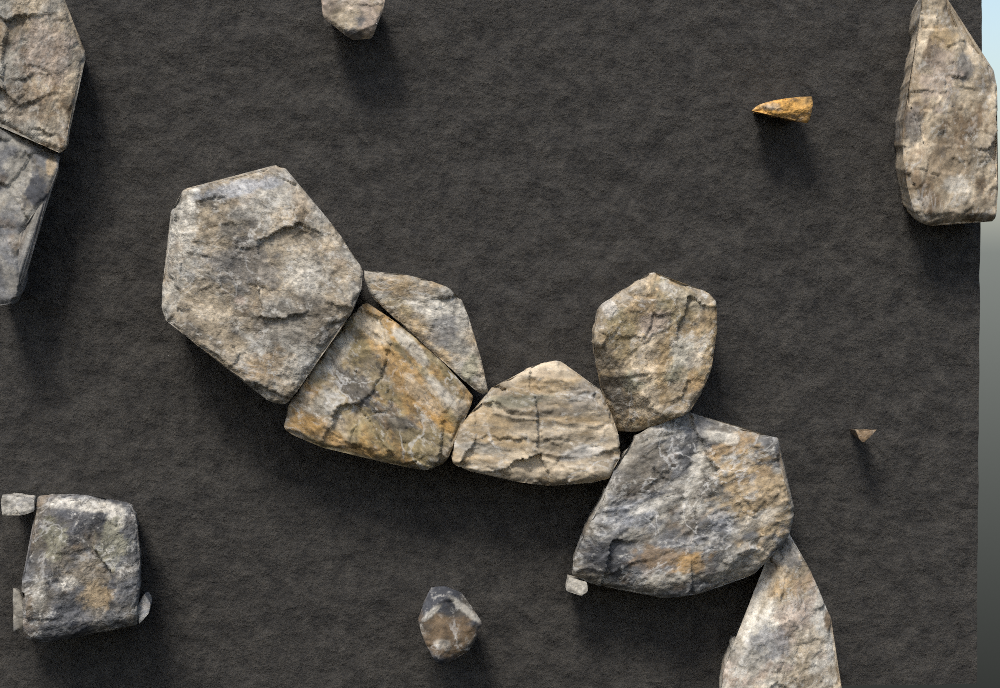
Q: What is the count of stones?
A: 19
